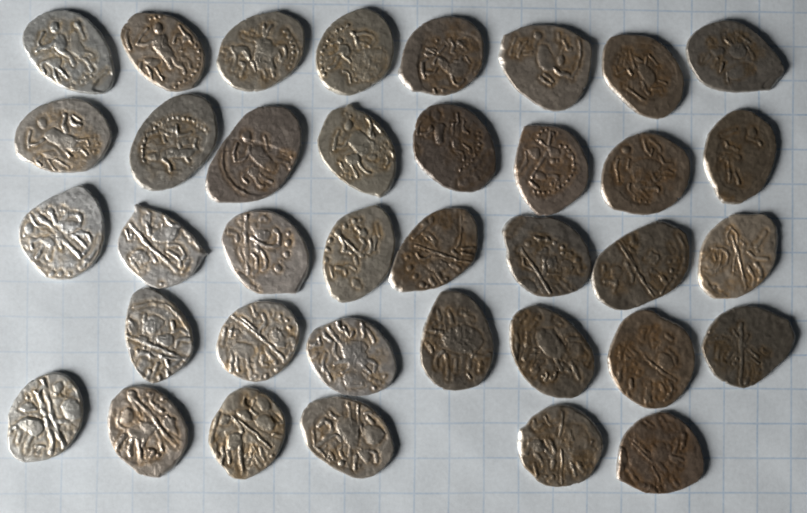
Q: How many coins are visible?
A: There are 37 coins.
